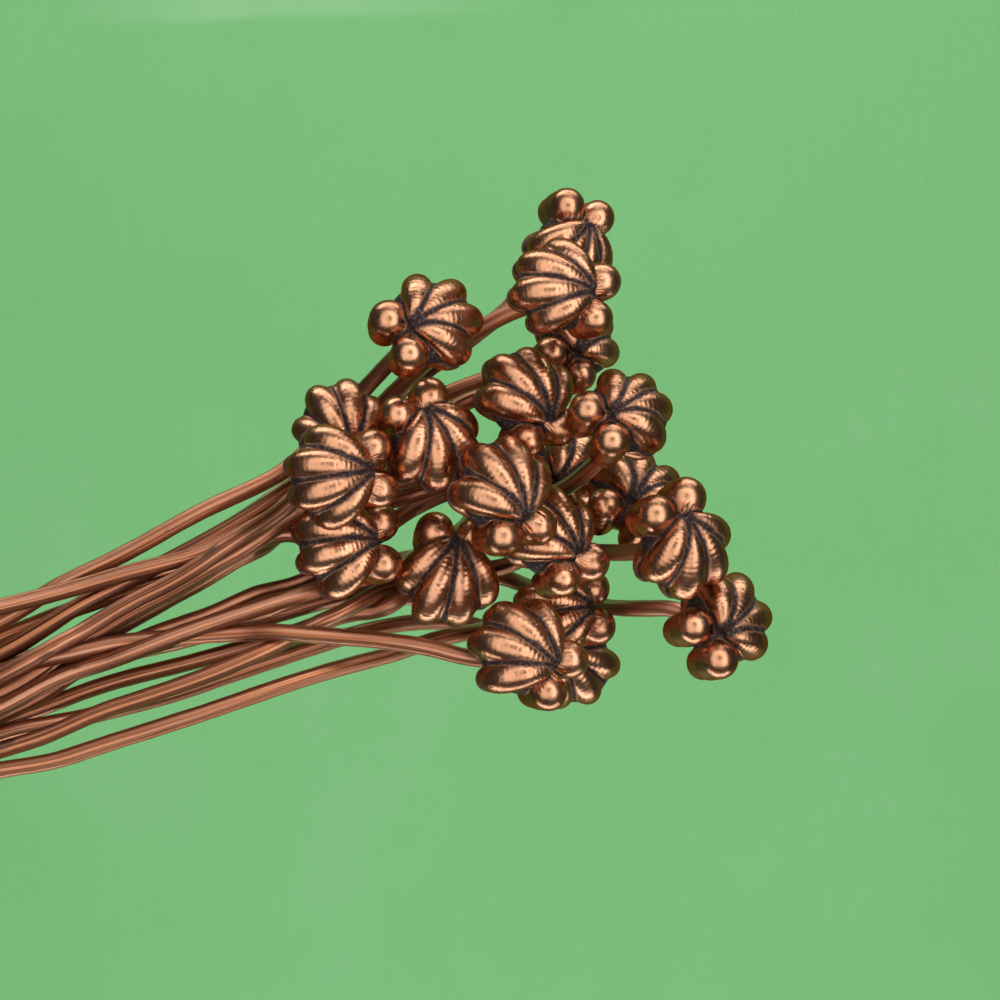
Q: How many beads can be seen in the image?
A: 20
